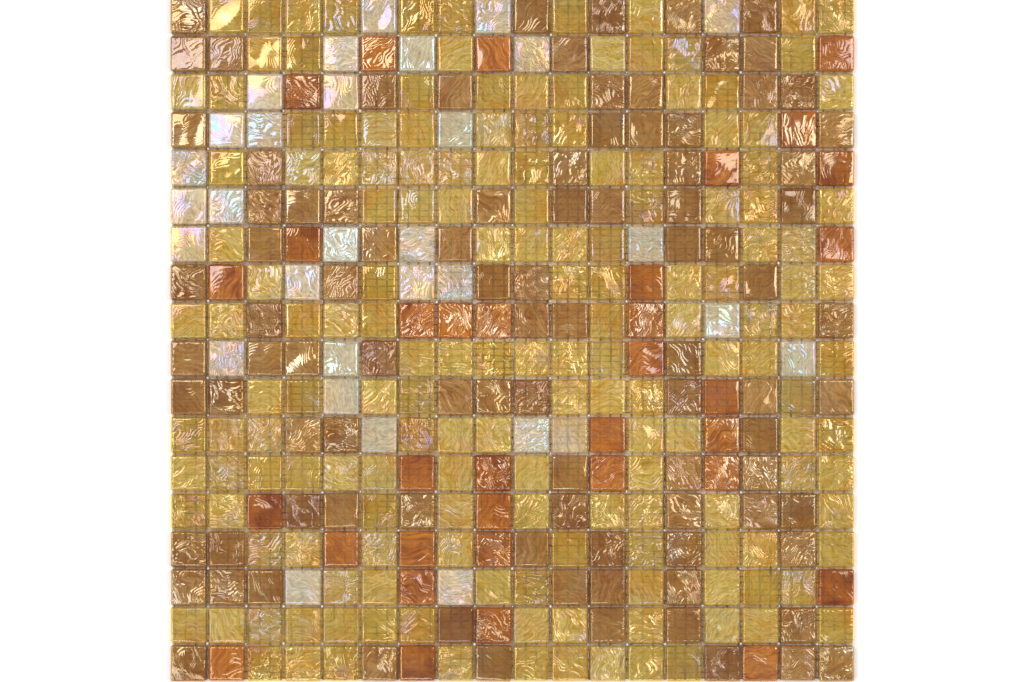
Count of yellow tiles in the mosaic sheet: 164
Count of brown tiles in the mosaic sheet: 95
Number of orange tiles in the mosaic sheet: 34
